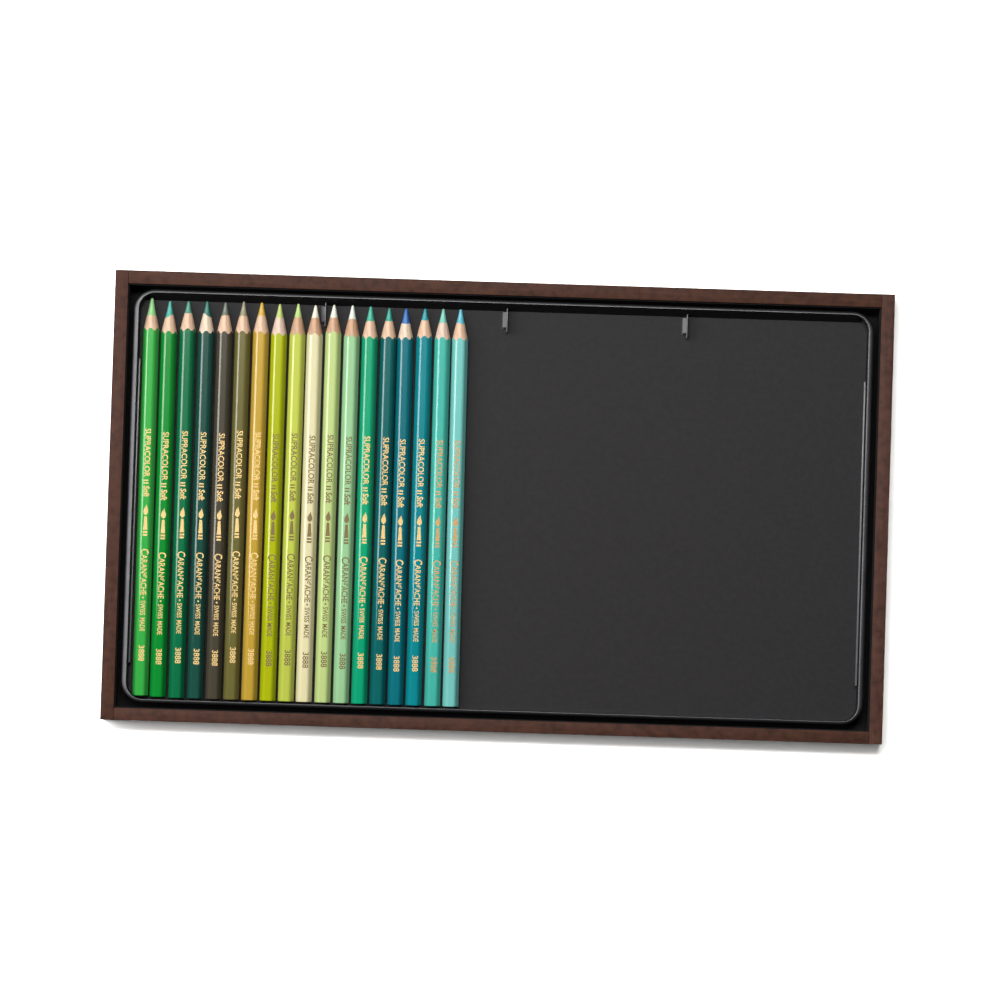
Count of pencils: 18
